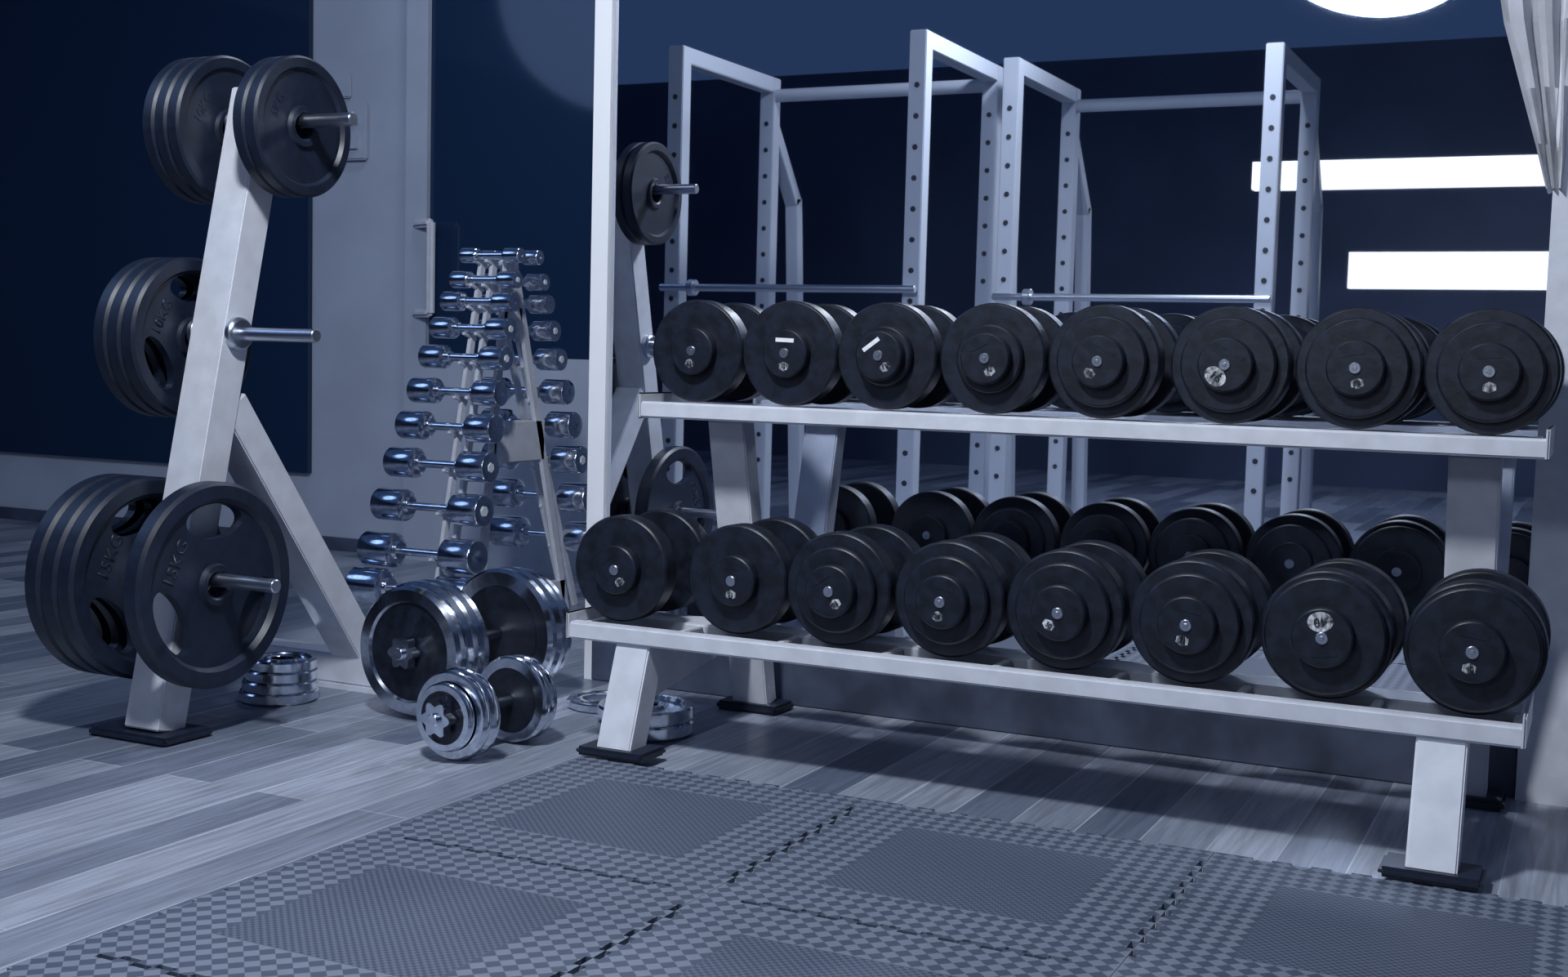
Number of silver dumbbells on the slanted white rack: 21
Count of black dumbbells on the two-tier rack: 16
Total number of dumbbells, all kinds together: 37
